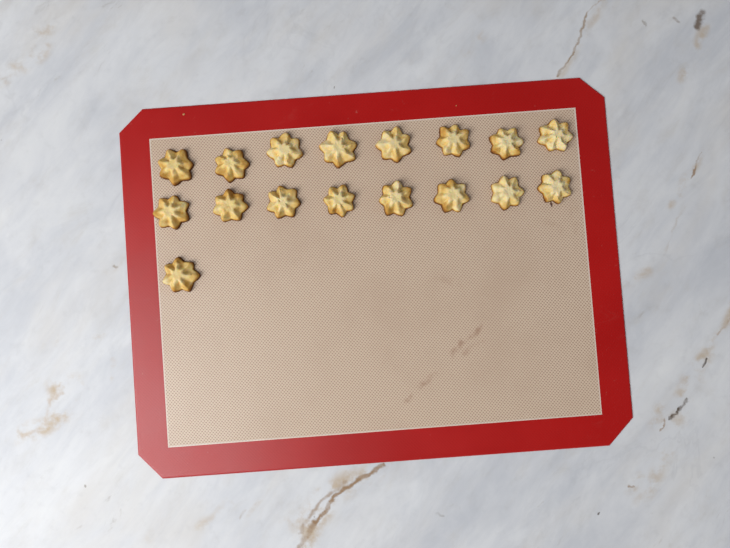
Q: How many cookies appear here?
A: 17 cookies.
